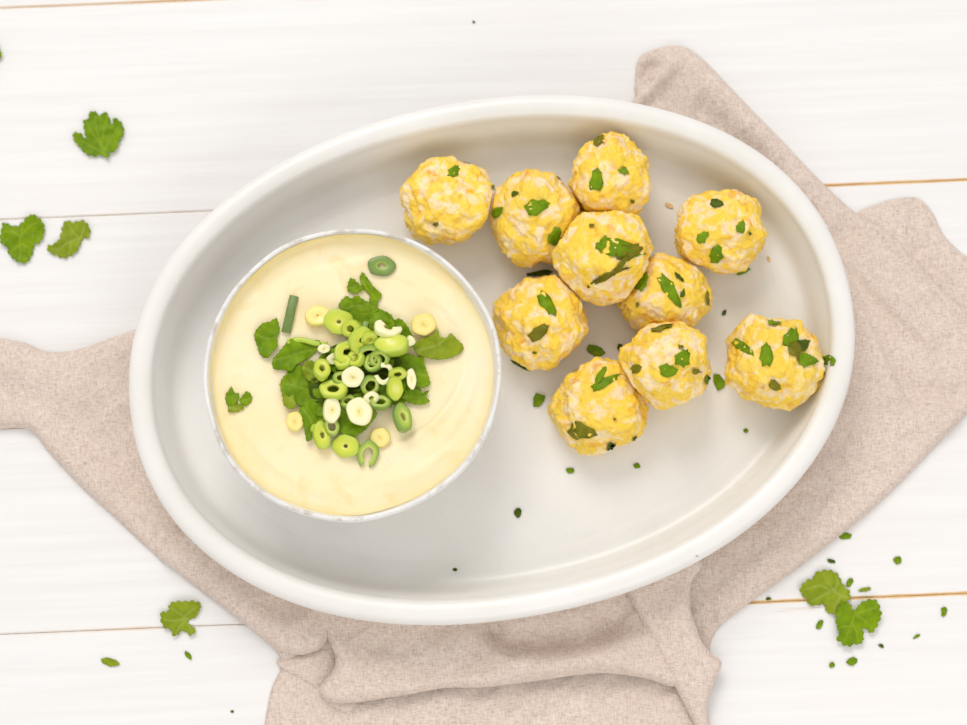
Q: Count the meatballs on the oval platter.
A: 10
